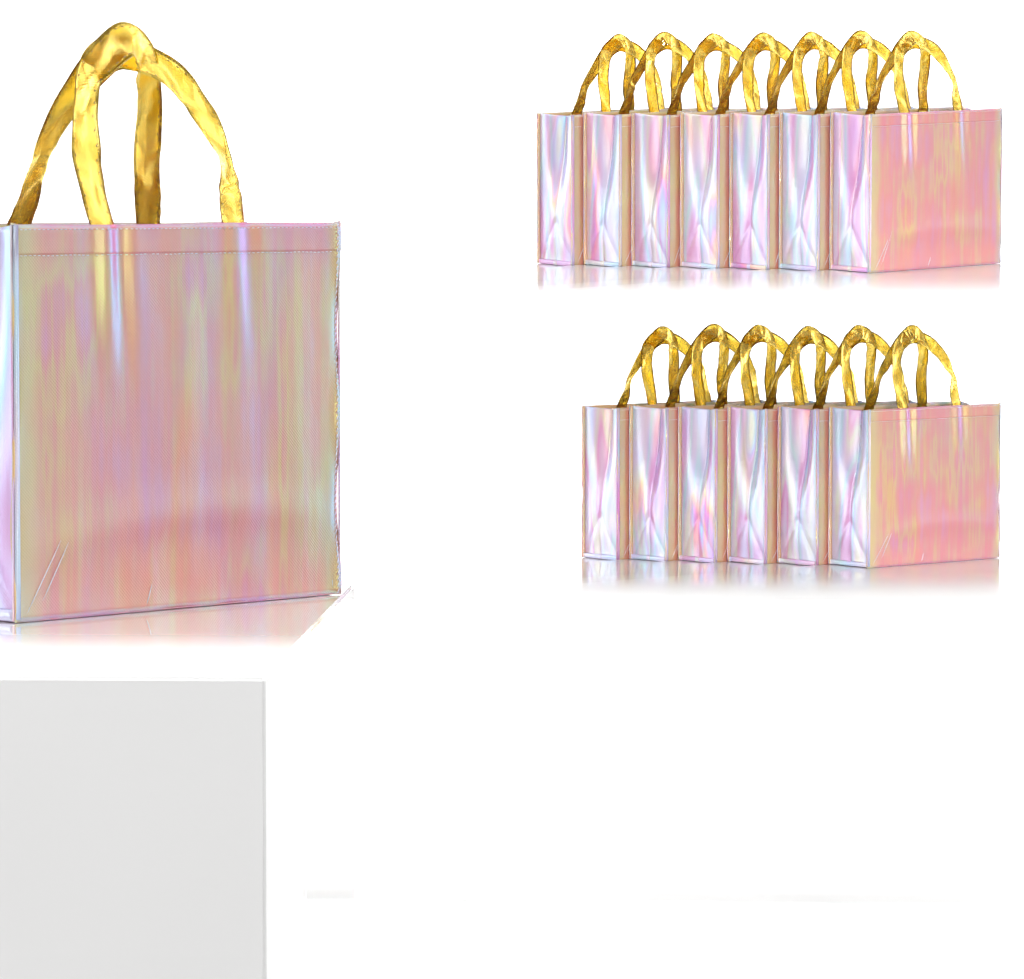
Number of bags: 14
